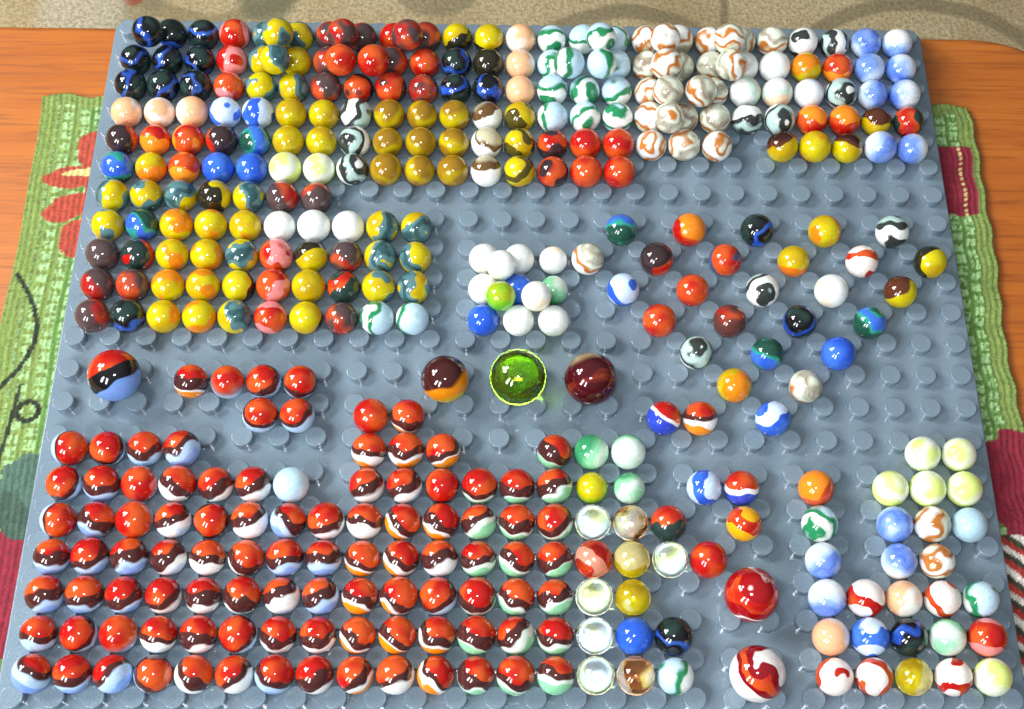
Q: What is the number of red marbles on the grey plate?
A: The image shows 169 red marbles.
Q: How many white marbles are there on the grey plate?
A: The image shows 106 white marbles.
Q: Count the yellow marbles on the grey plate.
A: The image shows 72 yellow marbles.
